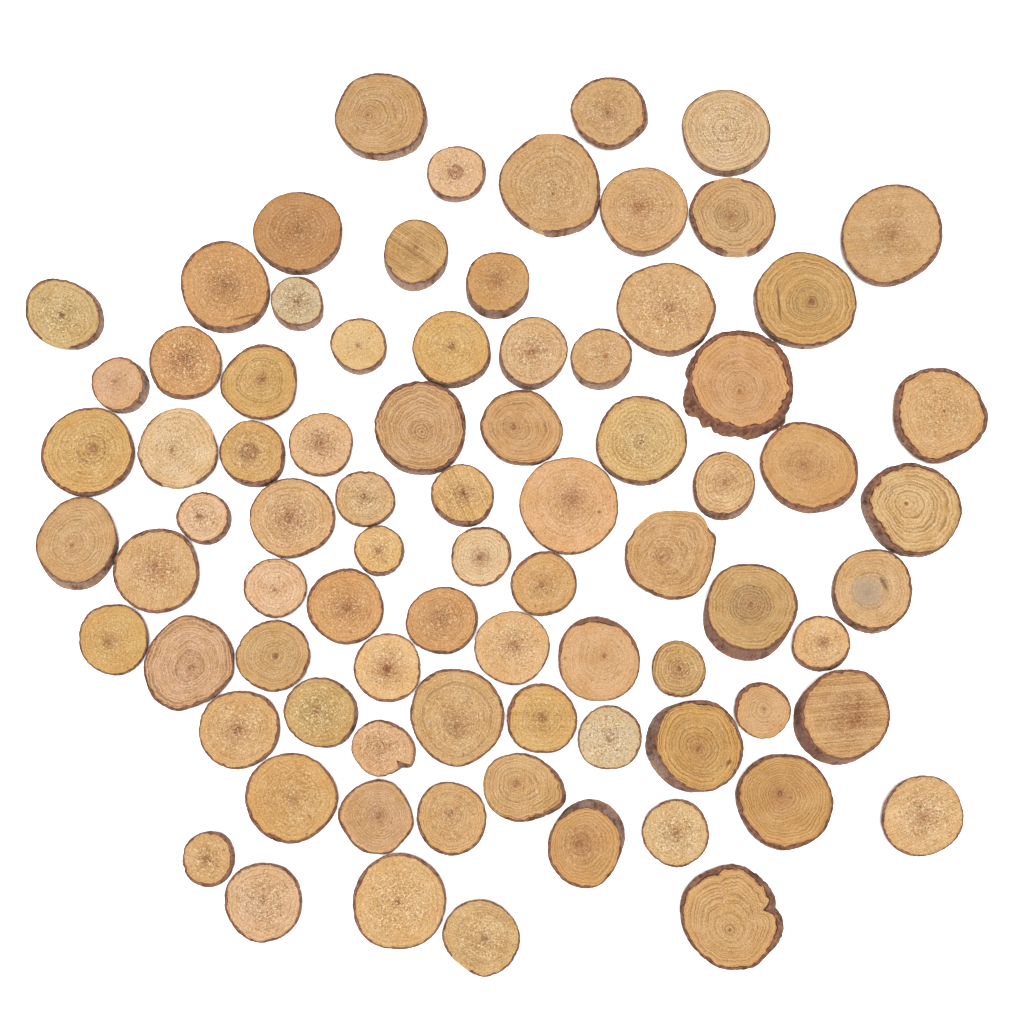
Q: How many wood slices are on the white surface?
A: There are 81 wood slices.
